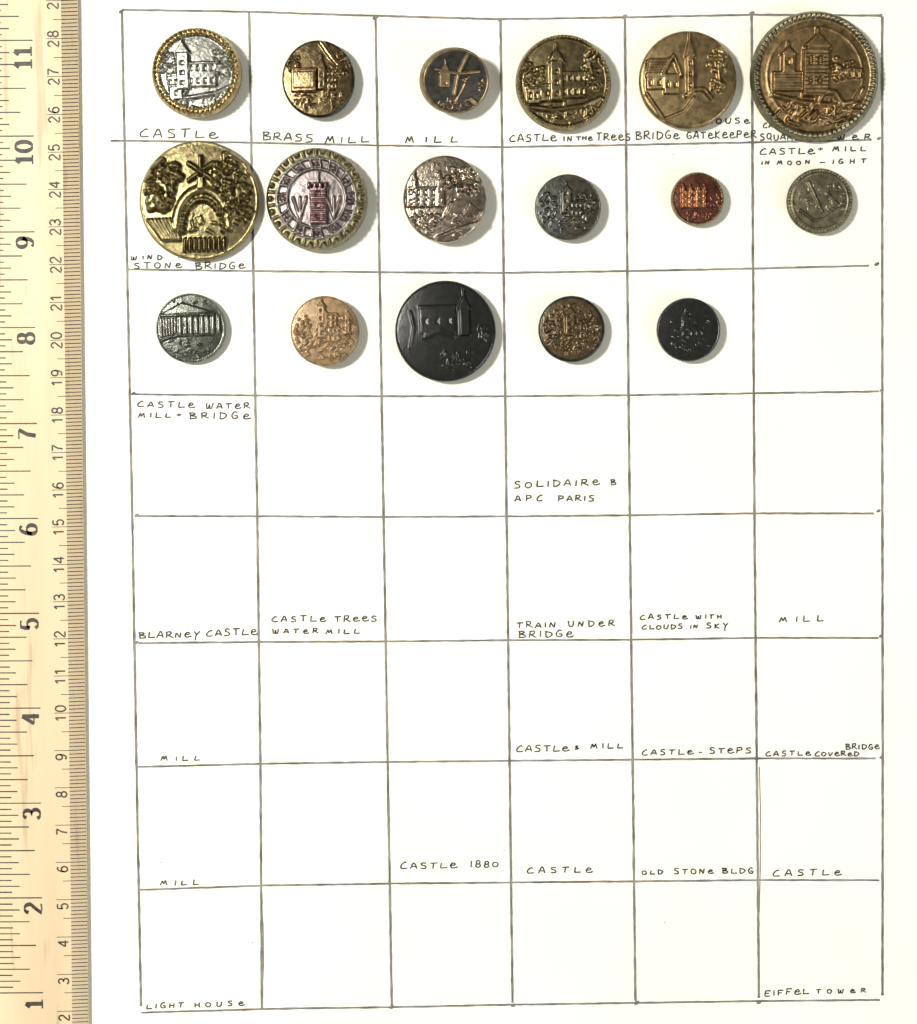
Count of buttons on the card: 17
